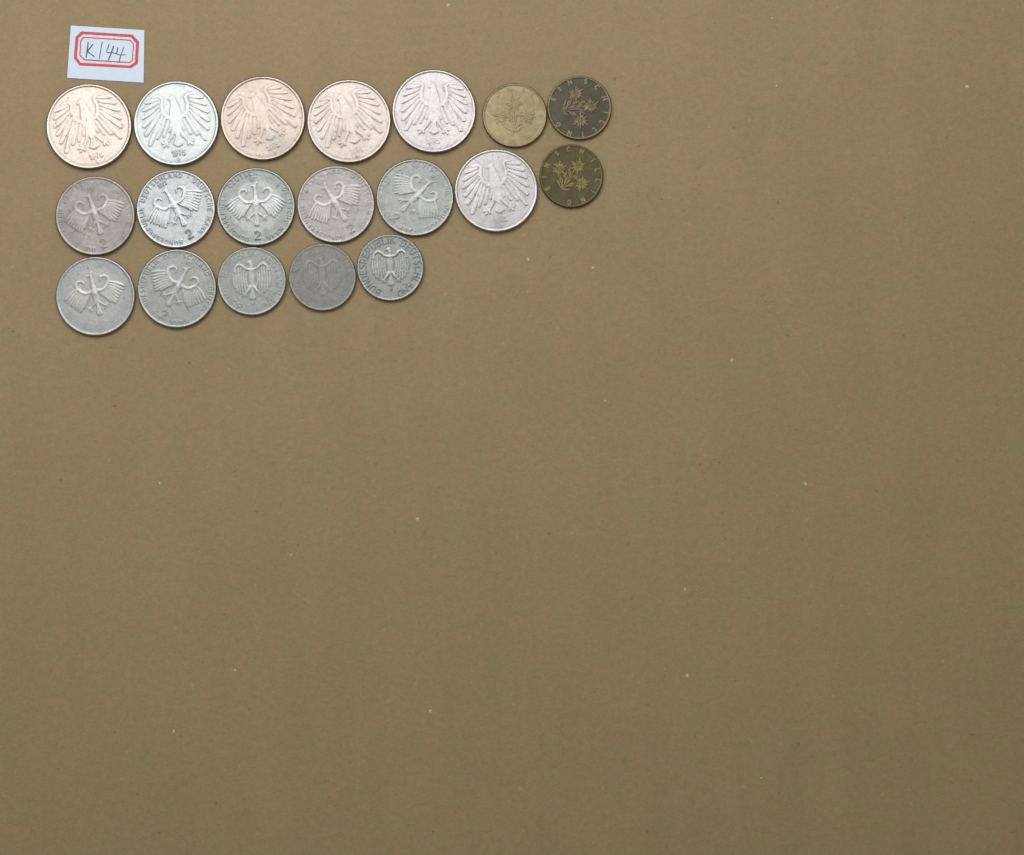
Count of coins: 19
